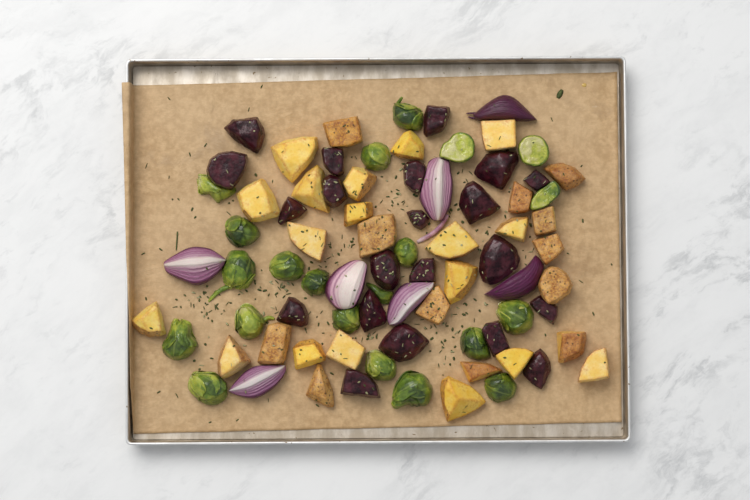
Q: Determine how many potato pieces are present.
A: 30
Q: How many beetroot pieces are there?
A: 21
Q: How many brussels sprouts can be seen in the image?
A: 21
